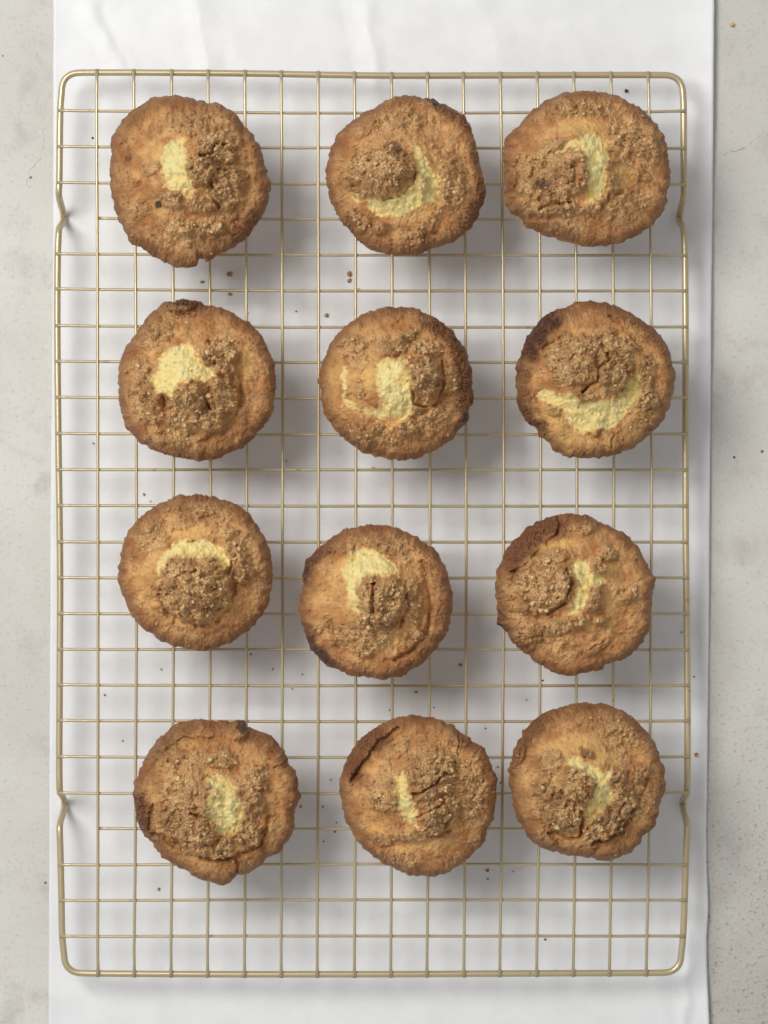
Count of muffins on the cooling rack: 12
